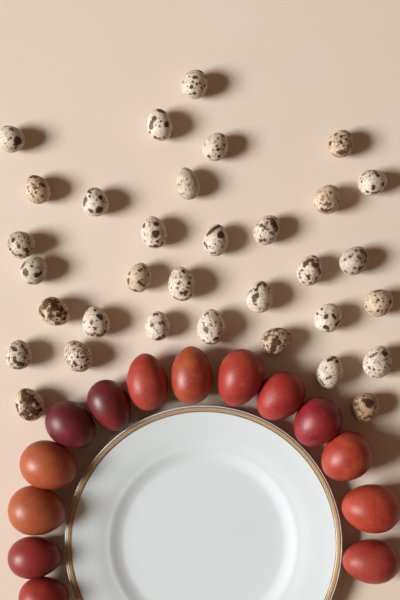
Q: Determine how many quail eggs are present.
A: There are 33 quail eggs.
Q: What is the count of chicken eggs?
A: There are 14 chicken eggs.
